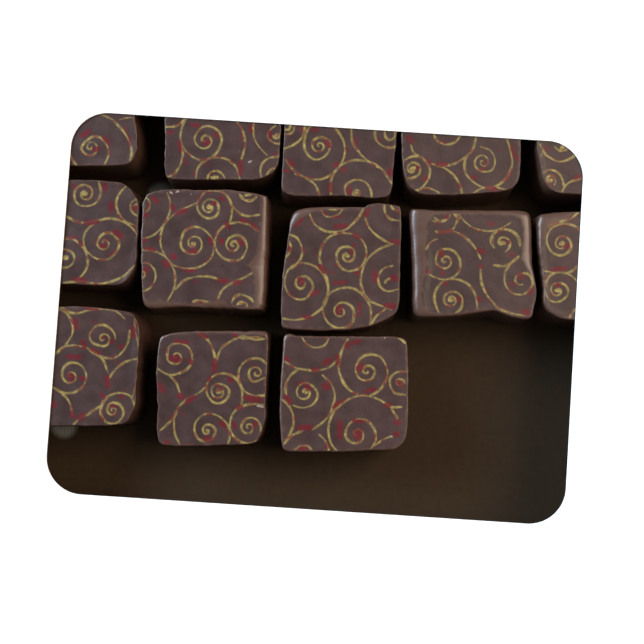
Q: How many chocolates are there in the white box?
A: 13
